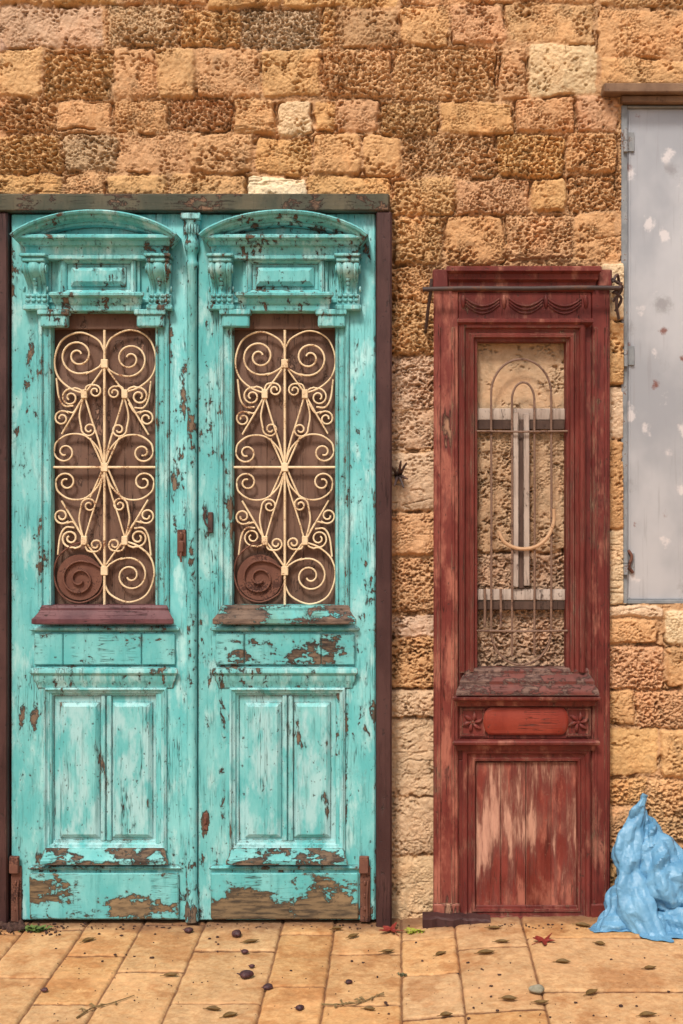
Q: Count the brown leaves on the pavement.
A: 22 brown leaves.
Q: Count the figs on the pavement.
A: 9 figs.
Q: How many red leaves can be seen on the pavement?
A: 2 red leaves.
